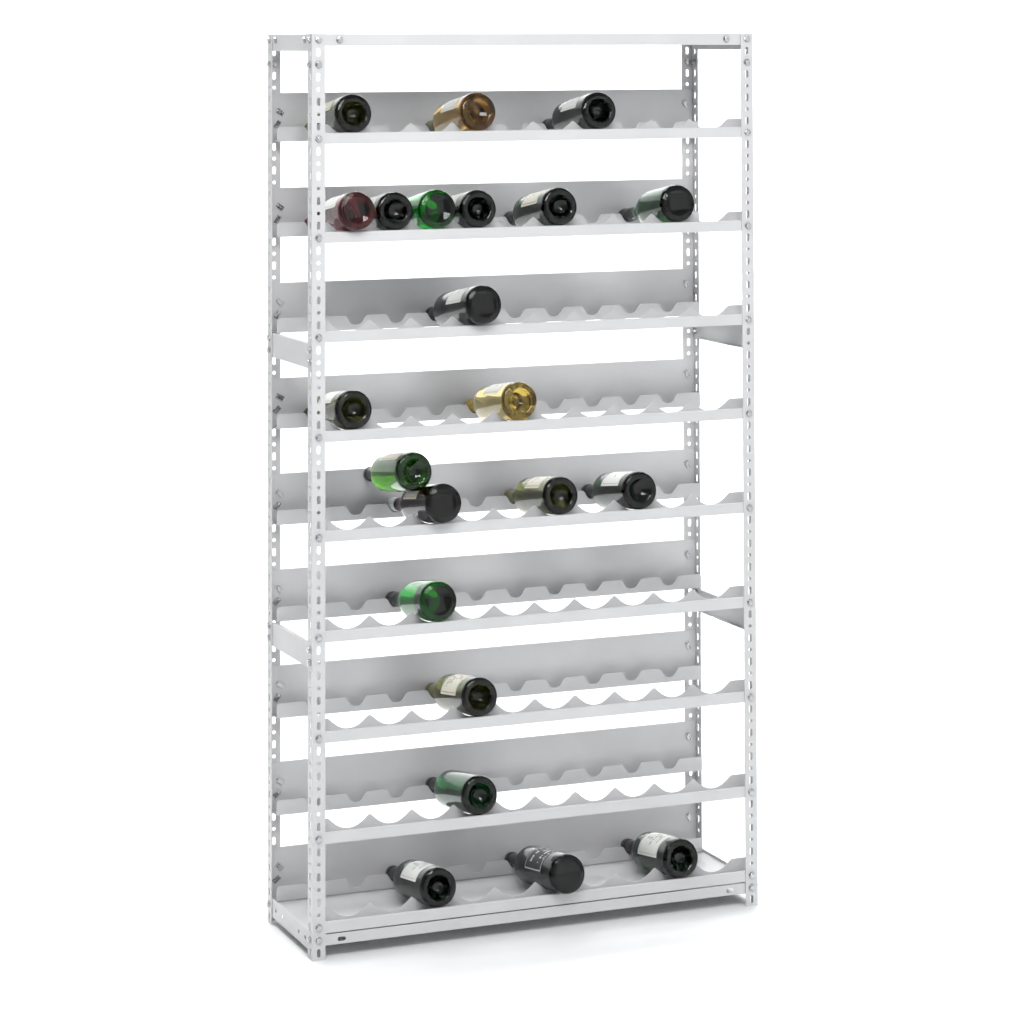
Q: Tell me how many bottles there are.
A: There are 22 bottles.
